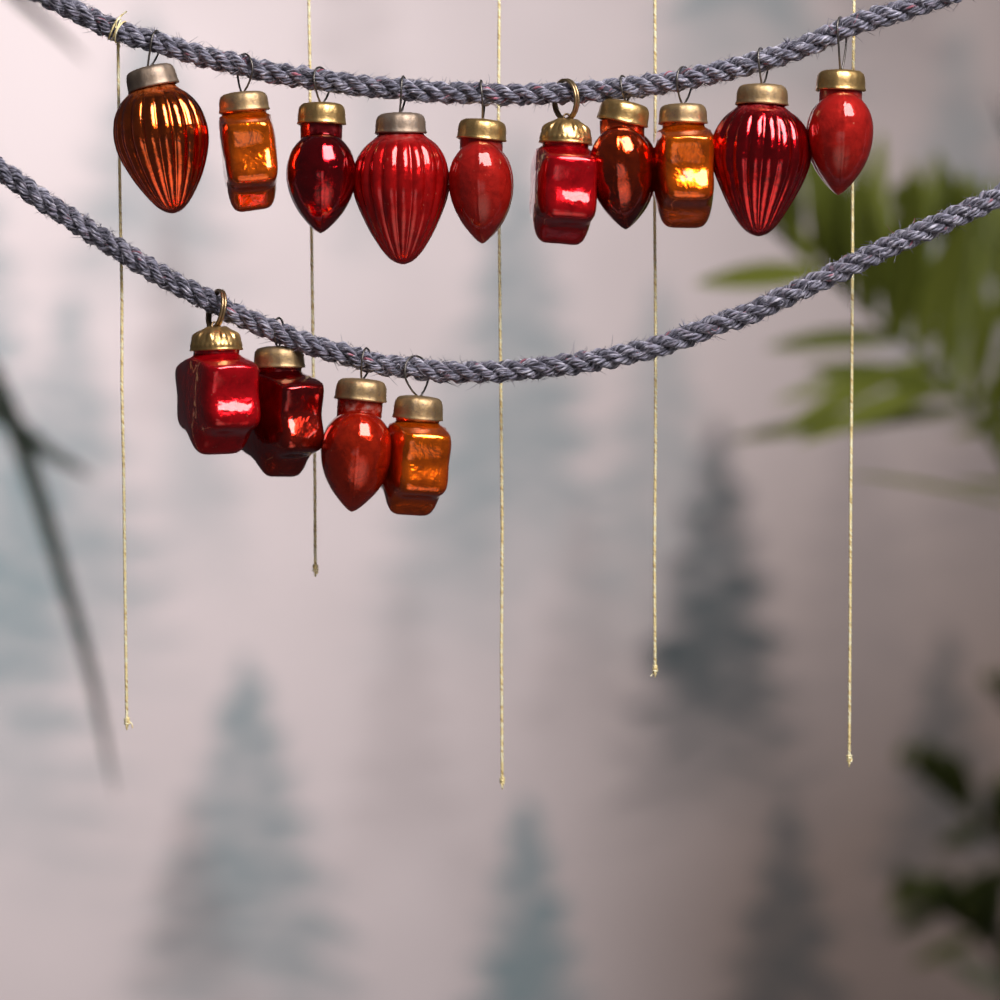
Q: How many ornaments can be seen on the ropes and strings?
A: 14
